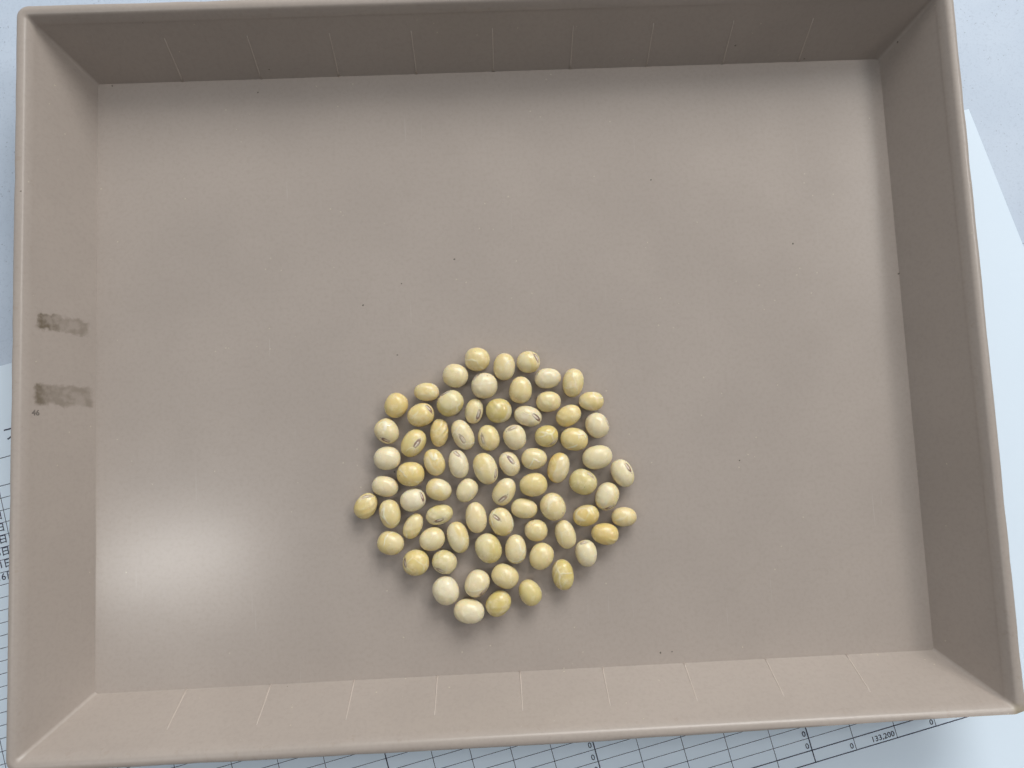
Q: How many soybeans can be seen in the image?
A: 74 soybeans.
